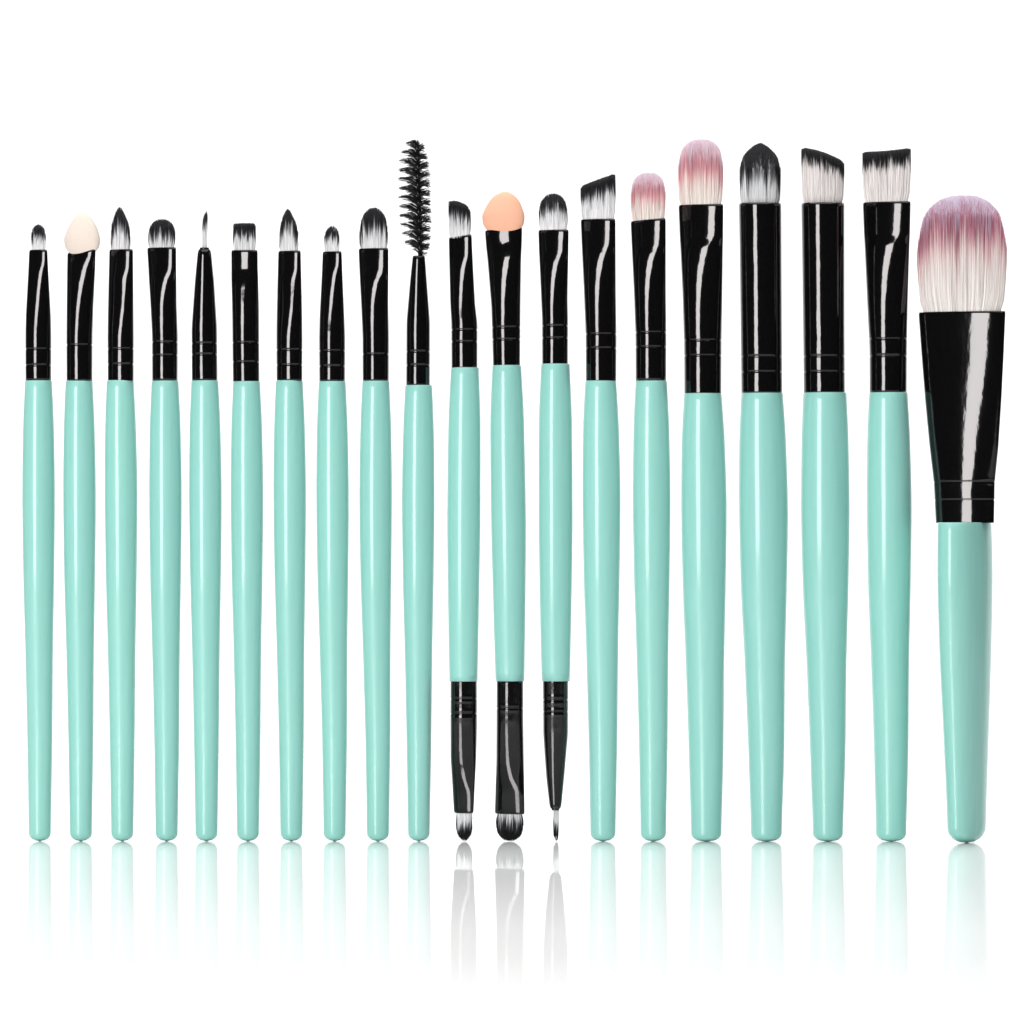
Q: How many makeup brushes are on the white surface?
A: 20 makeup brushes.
